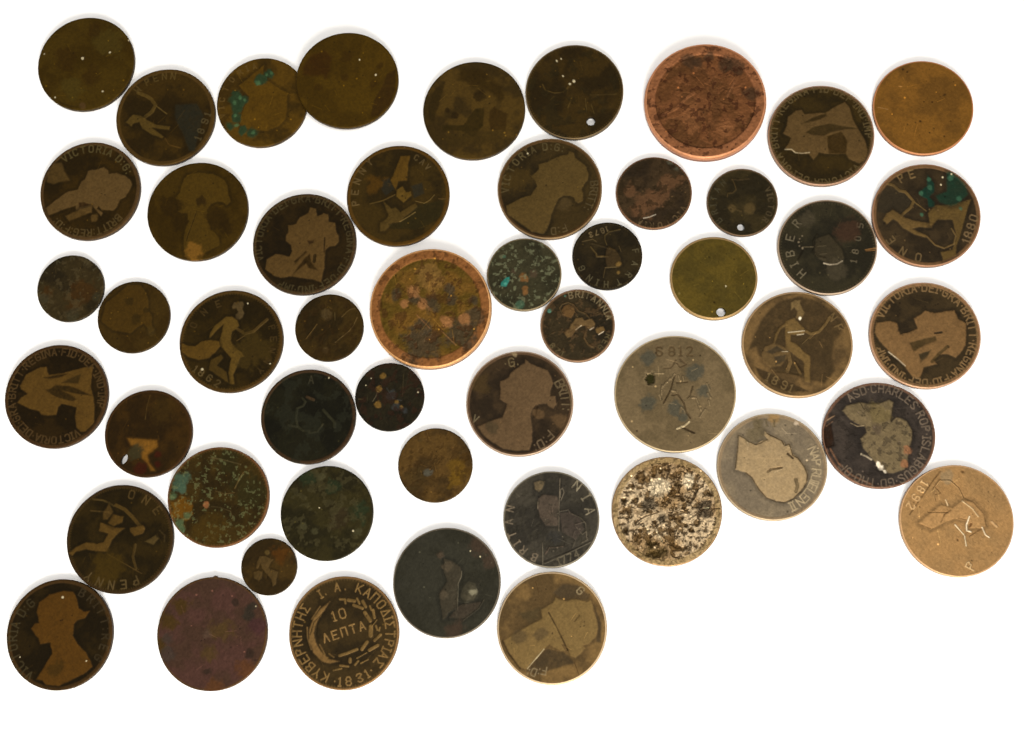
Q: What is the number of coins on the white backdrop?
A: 50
